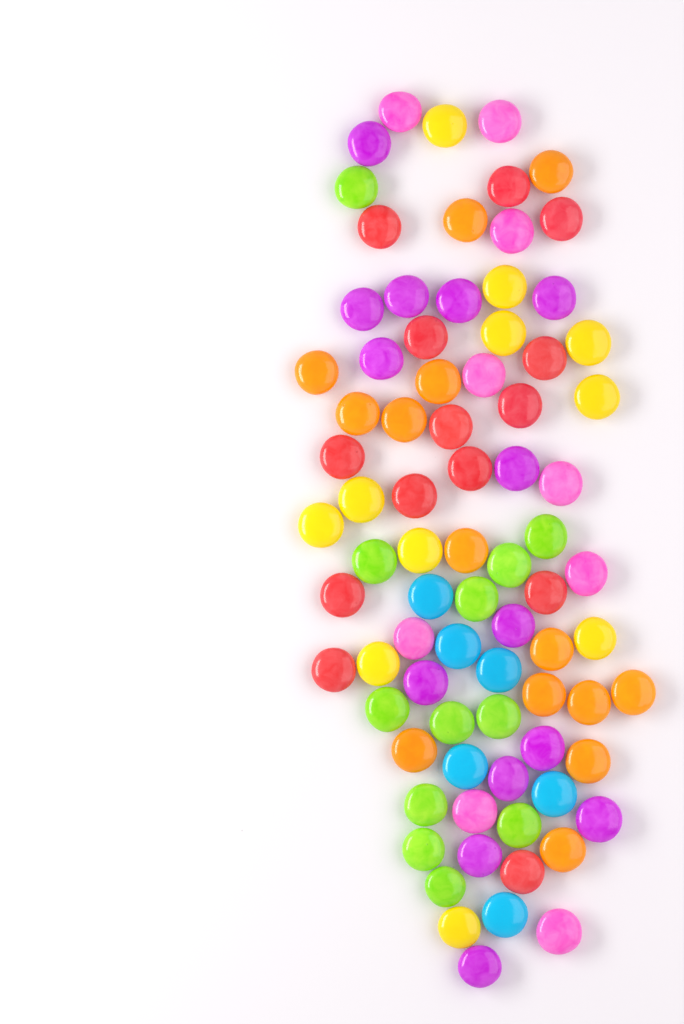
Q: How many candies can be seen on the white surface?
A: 80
